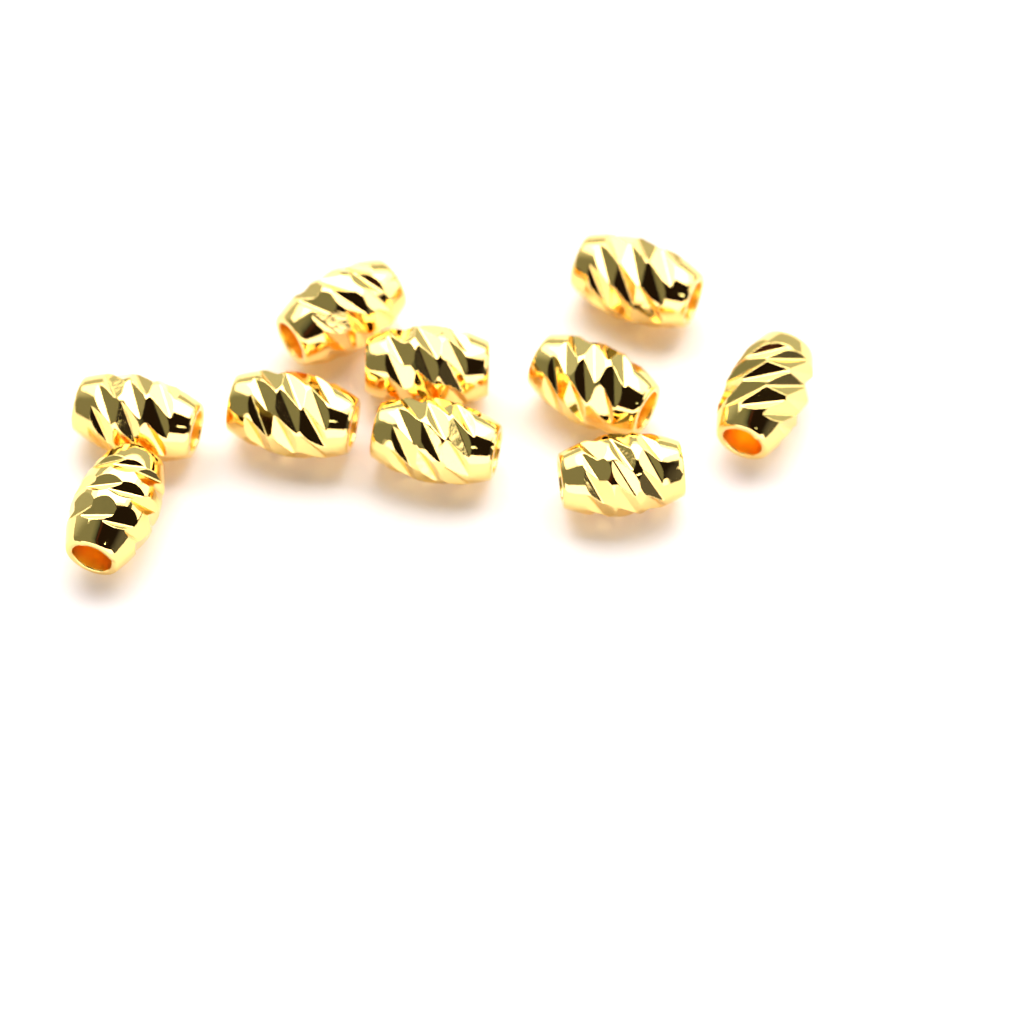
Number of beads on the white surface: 10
